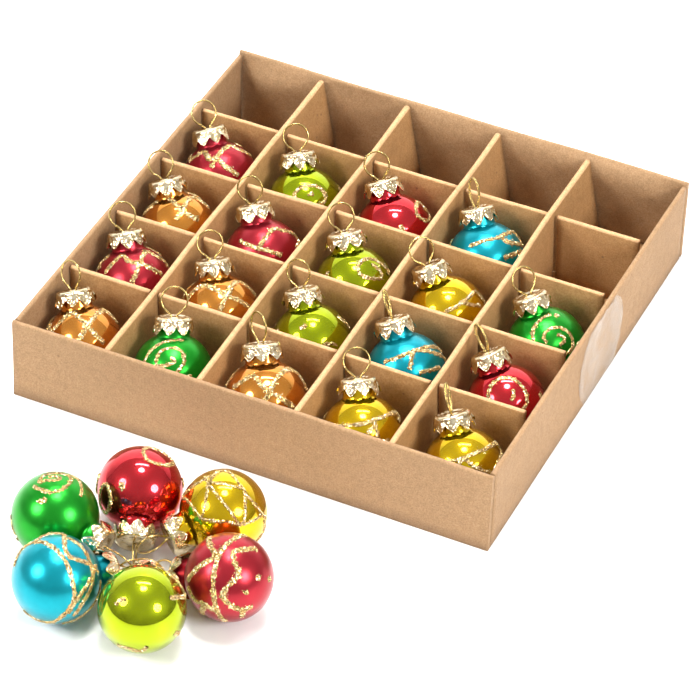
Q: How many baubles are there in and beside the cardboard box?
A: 25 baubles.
